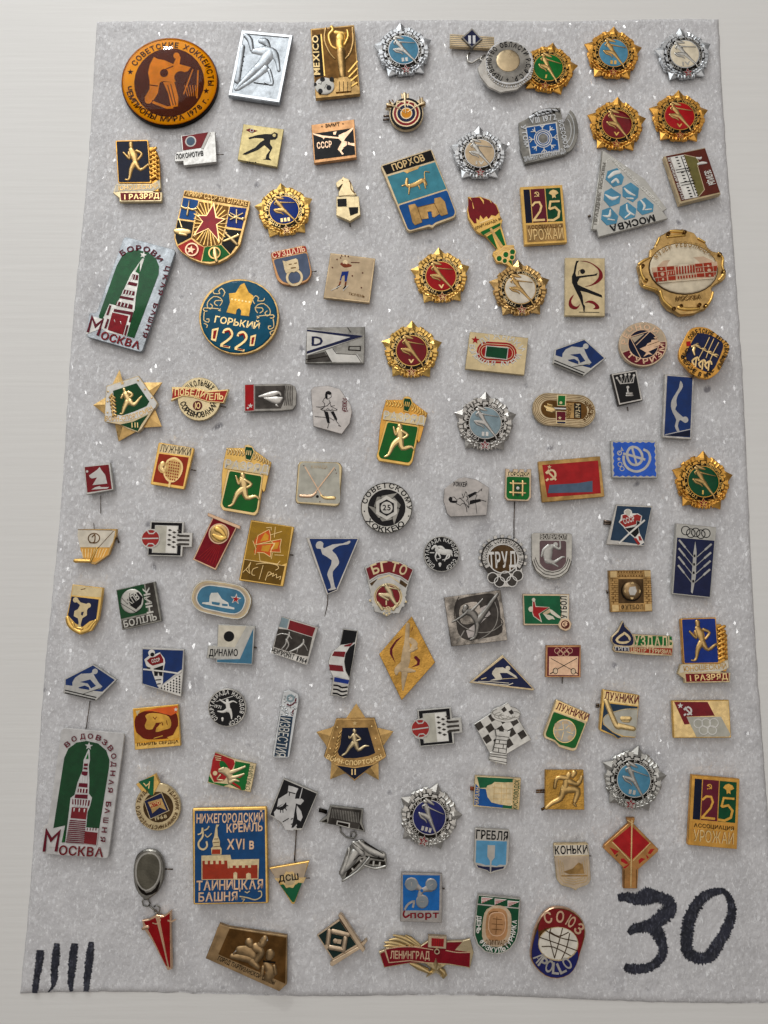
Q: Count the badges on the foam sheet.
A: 116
